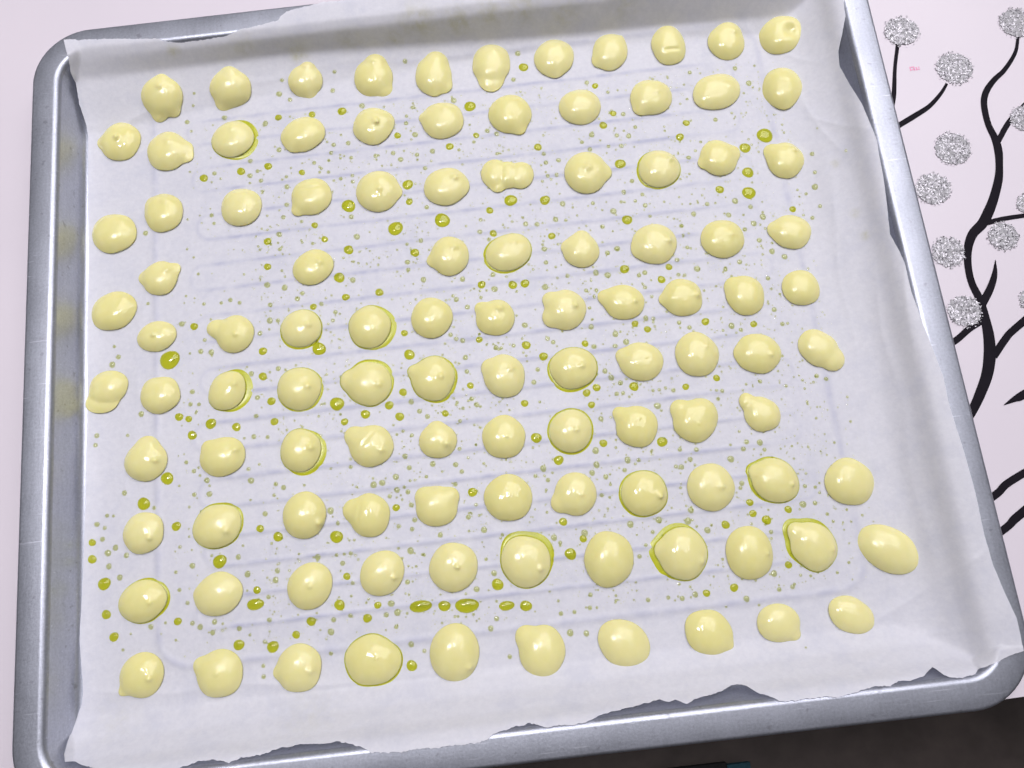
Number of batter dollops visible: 107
